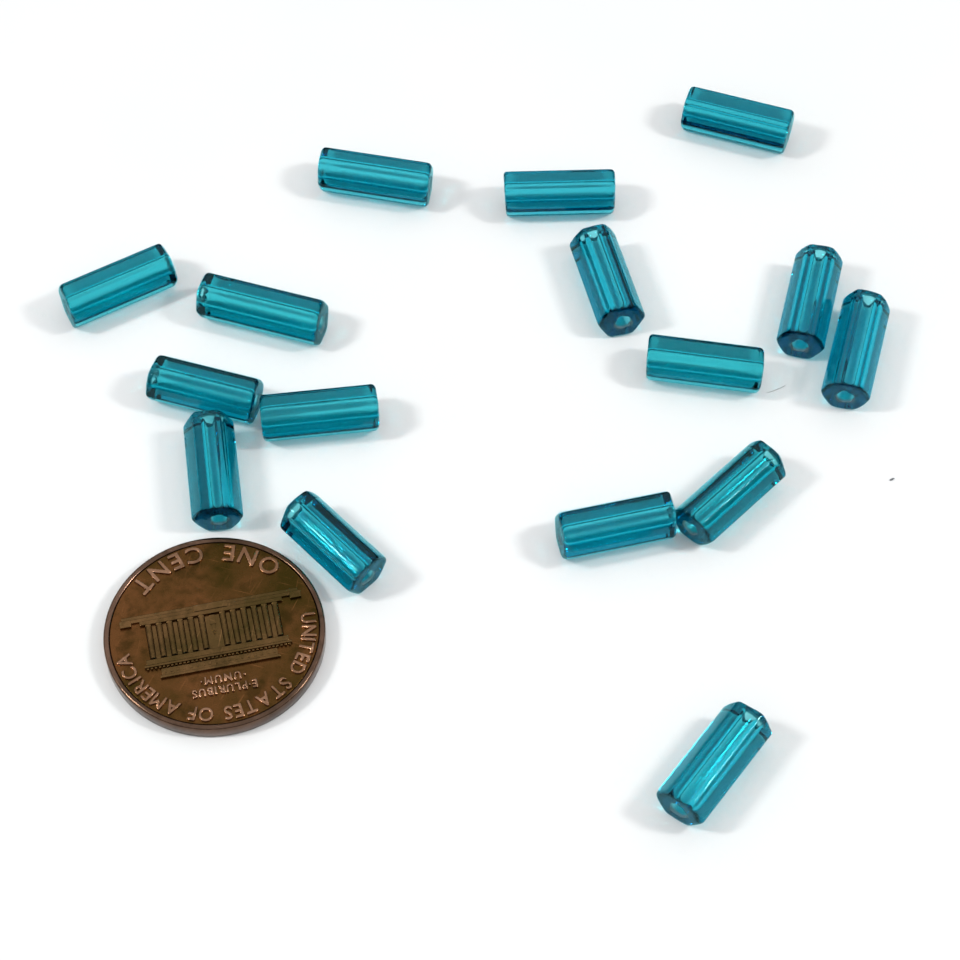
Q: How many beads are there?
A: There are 16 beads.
